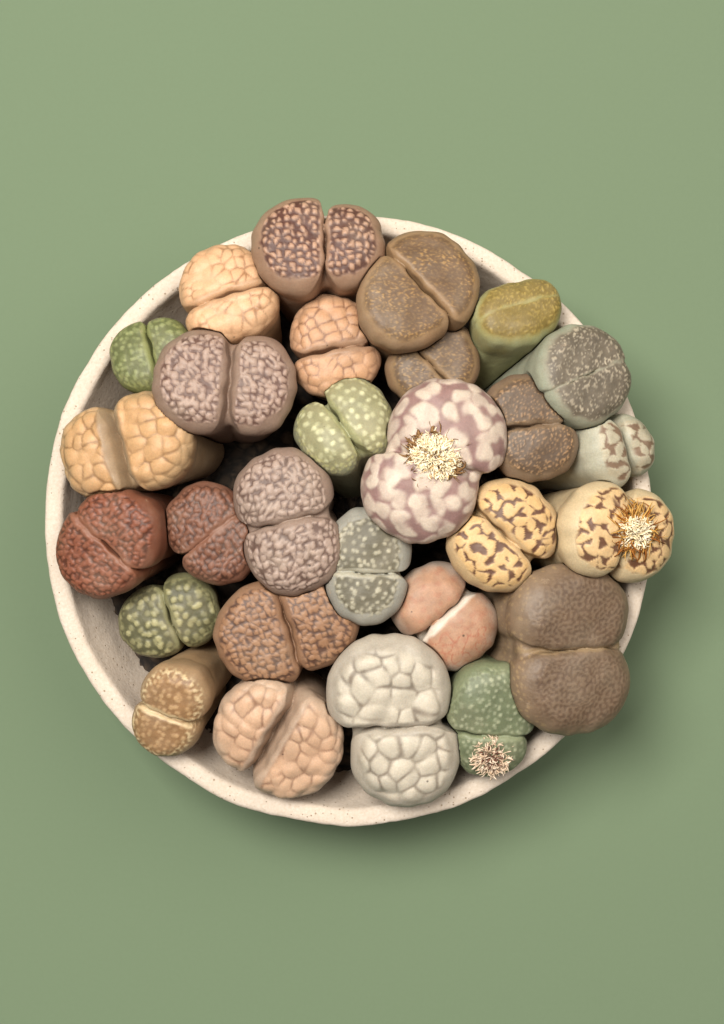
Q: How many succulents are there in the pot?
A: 28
